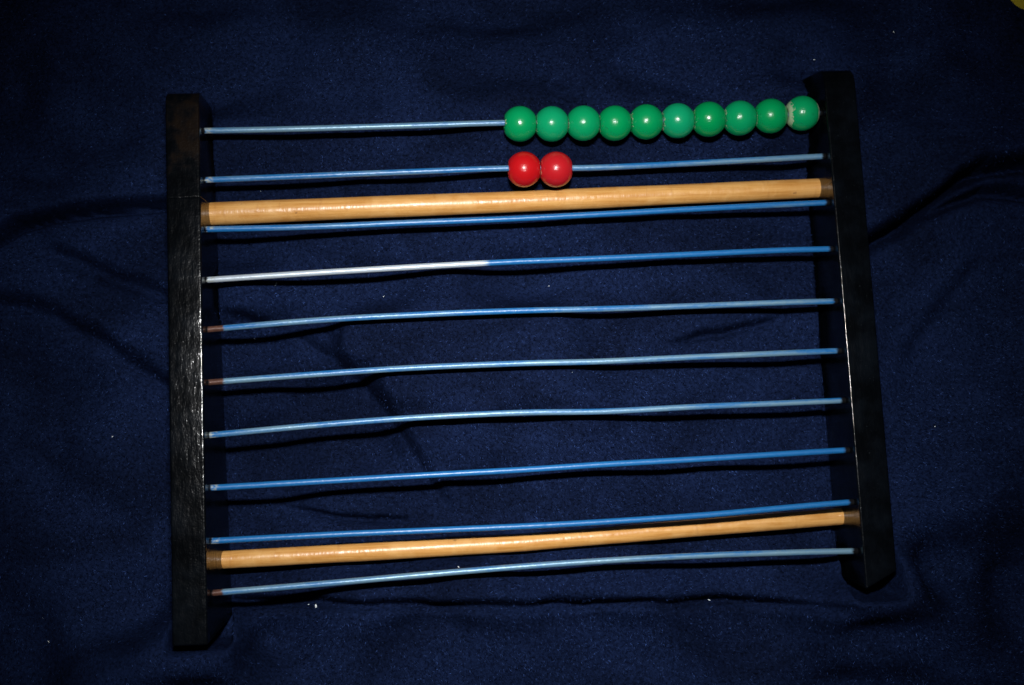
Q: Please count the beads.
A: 12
